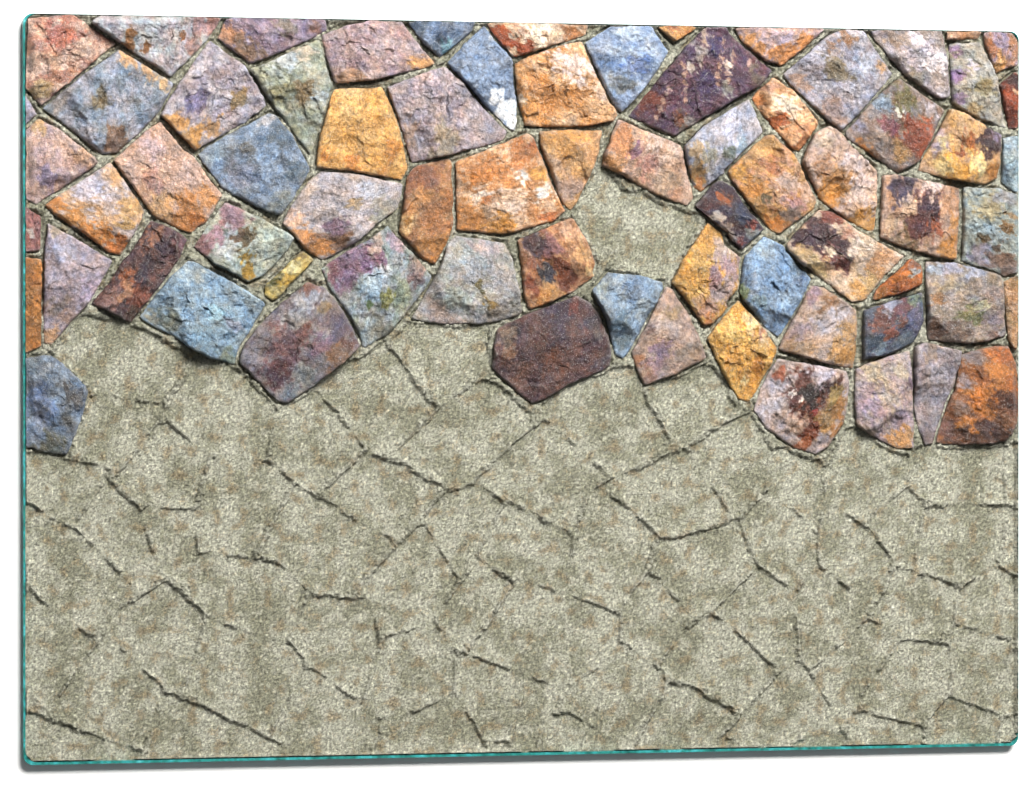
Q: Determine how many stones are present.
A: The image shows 71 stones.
